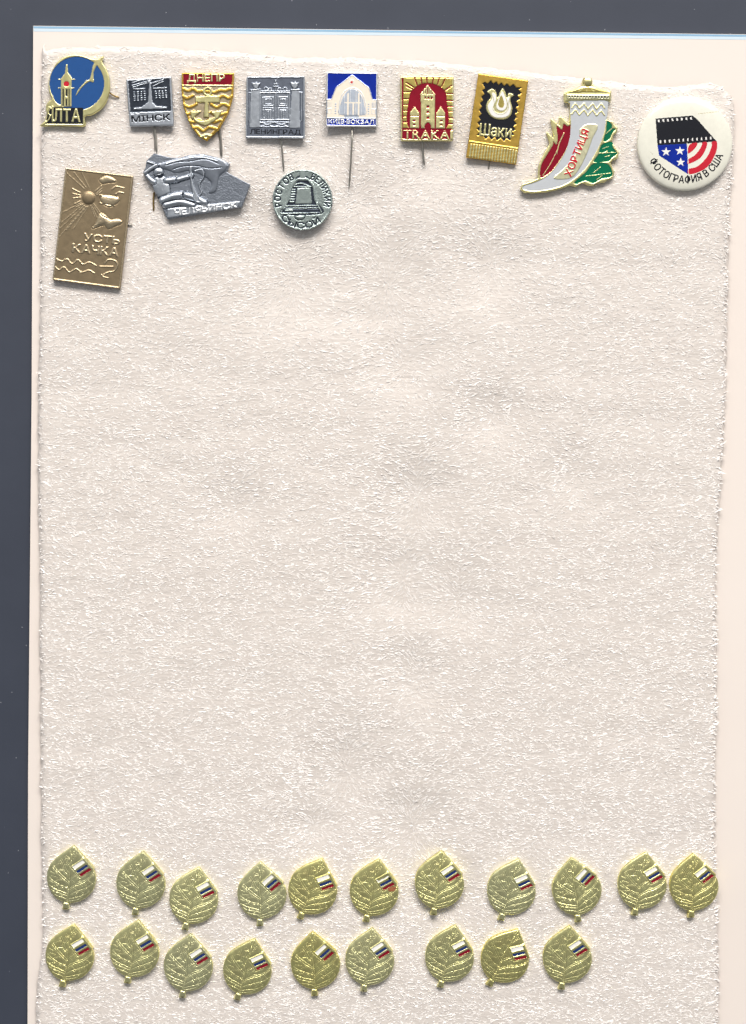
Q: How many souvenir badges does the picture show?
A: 12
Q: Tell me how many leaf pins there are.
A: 20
